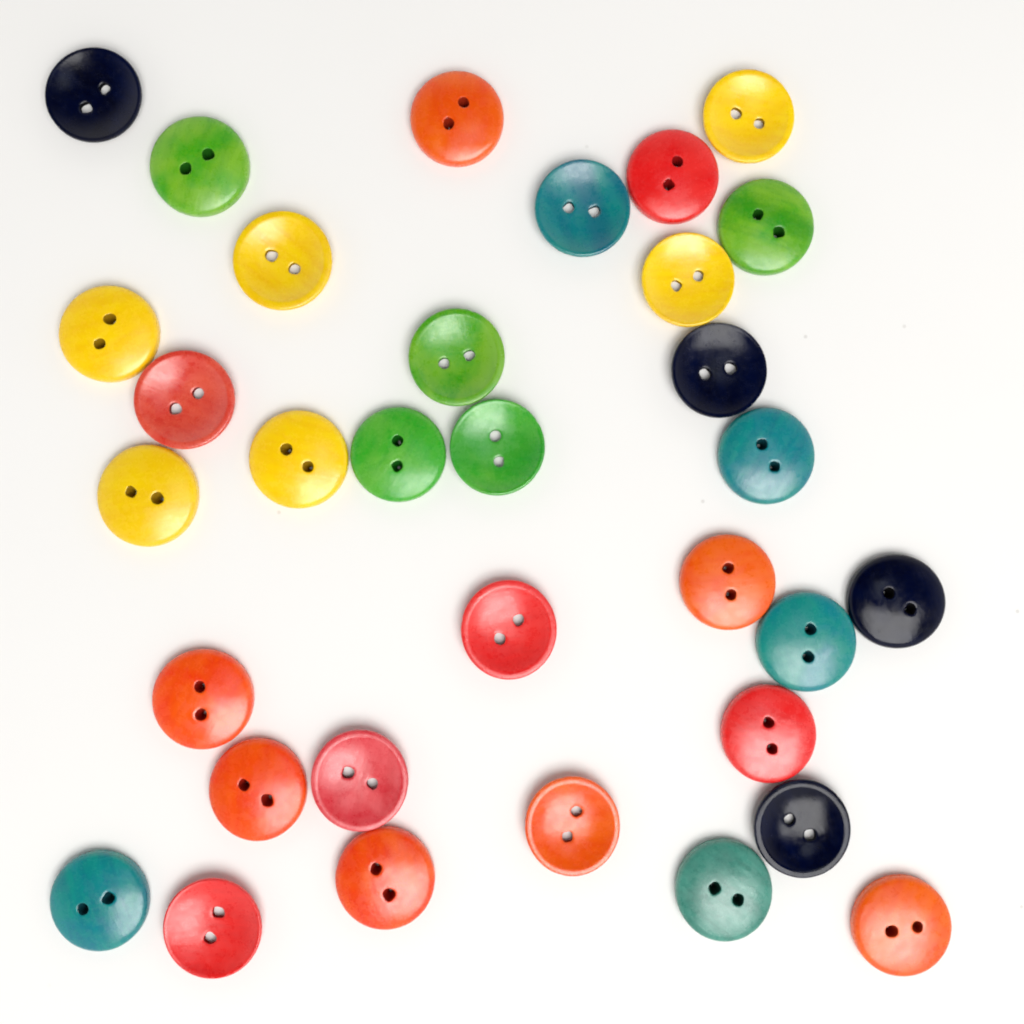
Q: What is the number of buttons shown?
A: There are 33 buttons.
